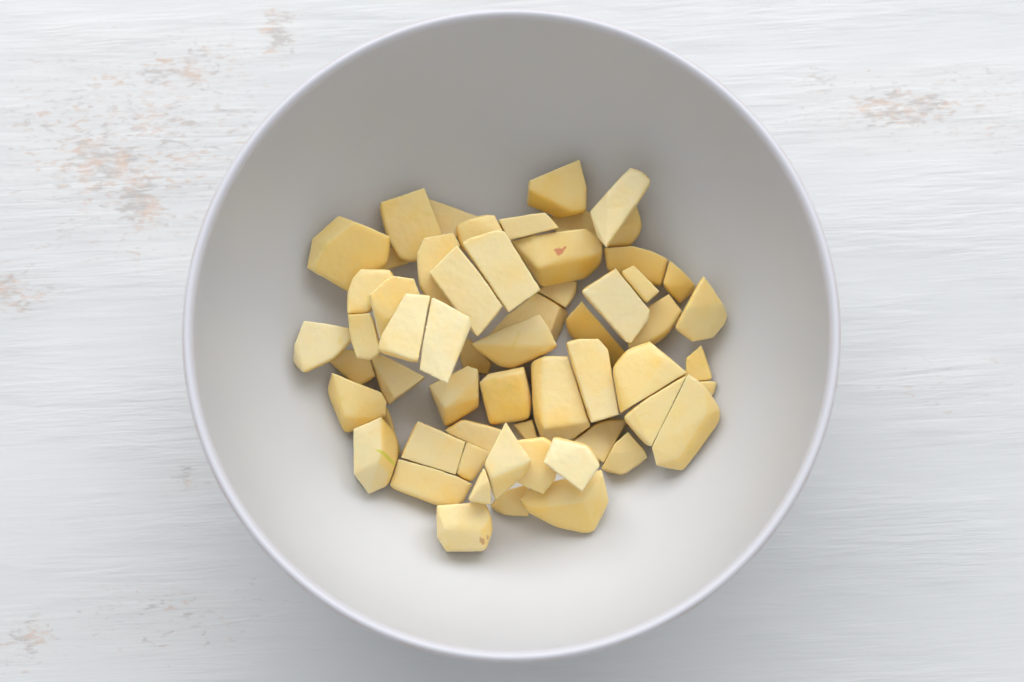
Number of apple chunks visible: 59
